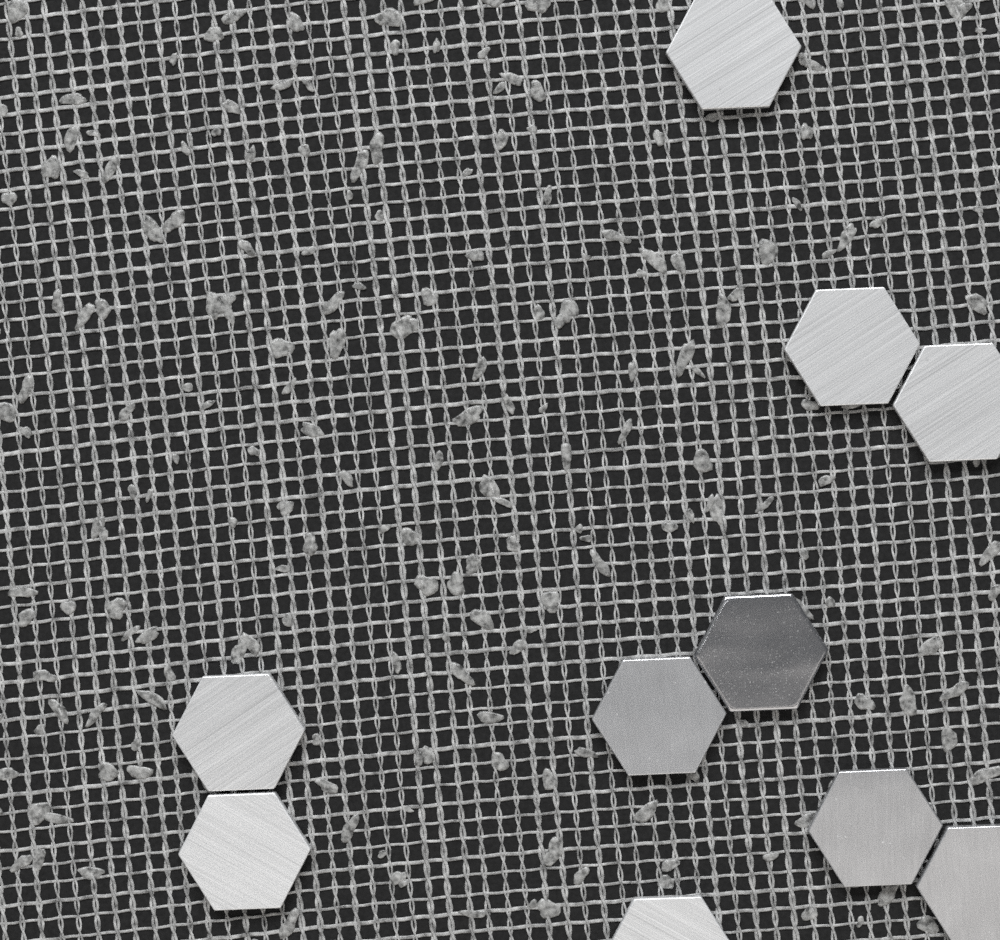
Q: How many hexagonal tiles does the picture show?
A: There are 10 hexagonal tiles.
